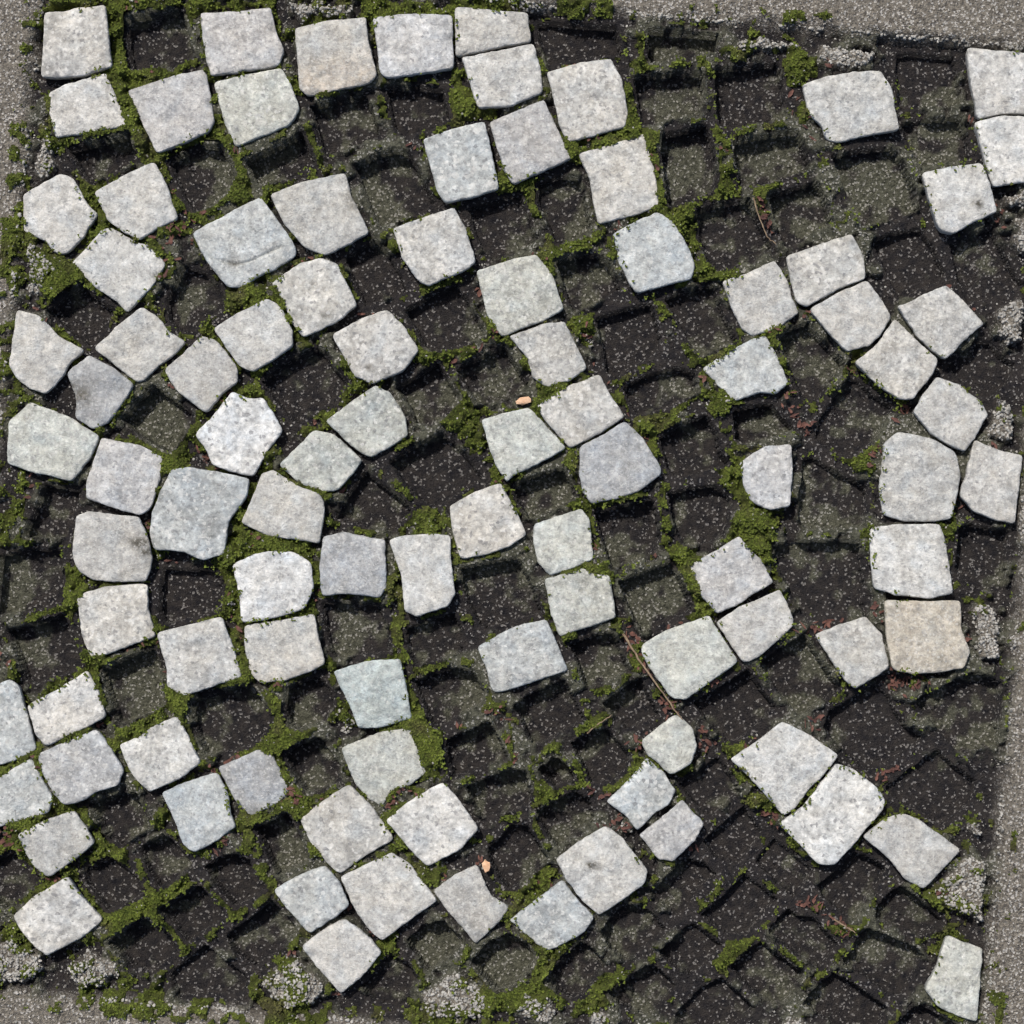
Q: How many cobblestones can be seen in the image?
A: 96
